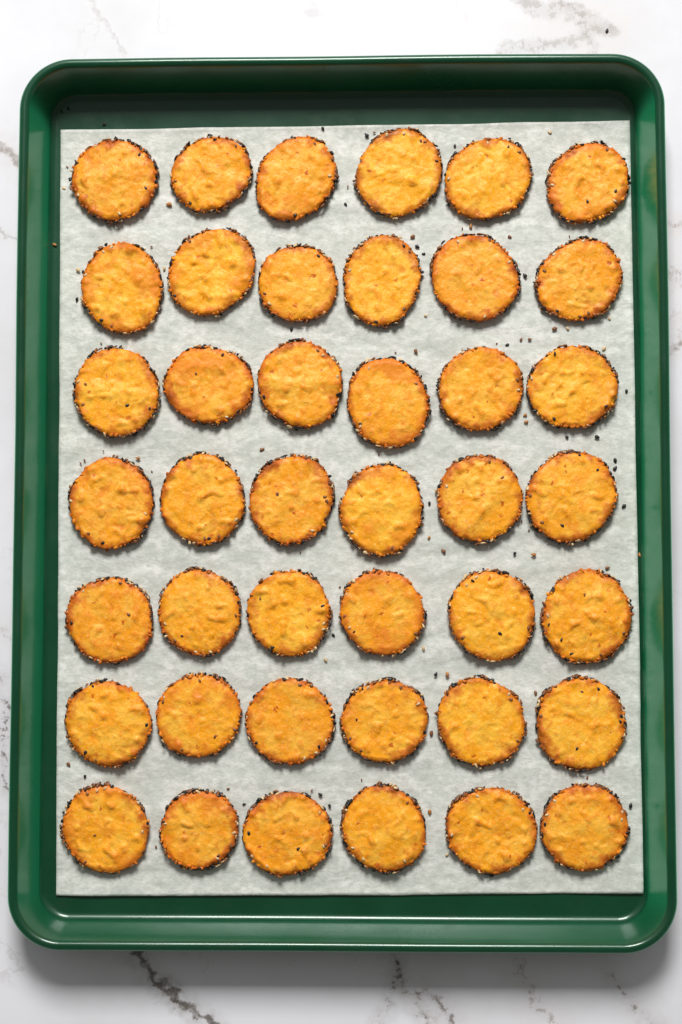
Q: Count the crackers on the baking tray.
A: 42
